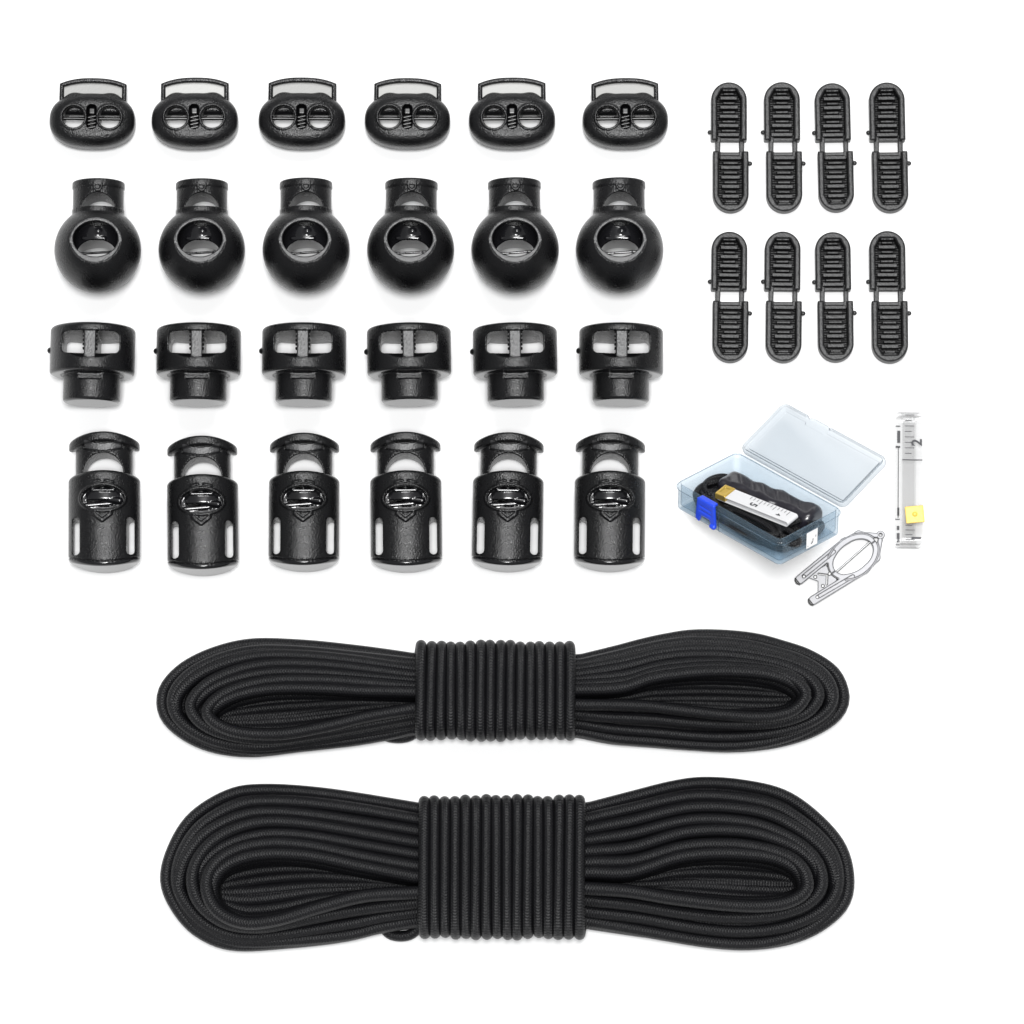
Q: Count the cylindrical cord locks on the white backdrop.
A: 12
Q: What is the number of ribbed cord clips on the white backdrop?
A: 8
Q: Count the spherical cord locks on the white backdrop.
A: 6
